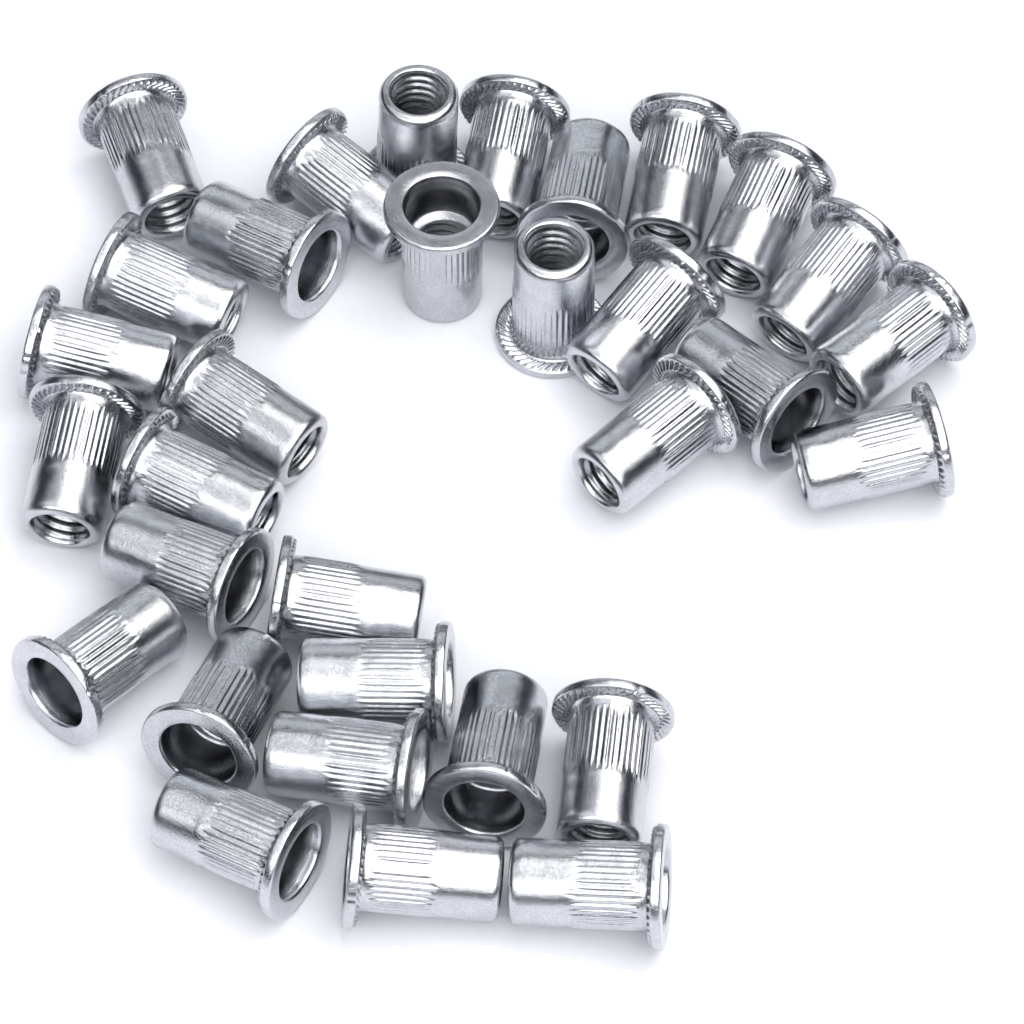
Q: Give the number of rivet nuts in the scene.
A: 32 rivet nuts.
